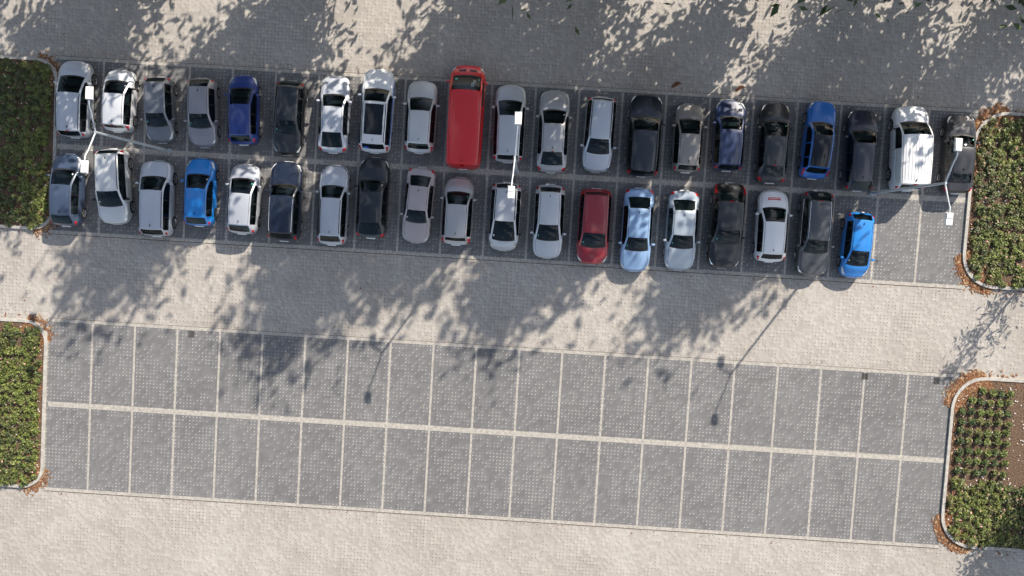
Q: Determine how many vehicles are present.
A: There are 40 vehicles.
